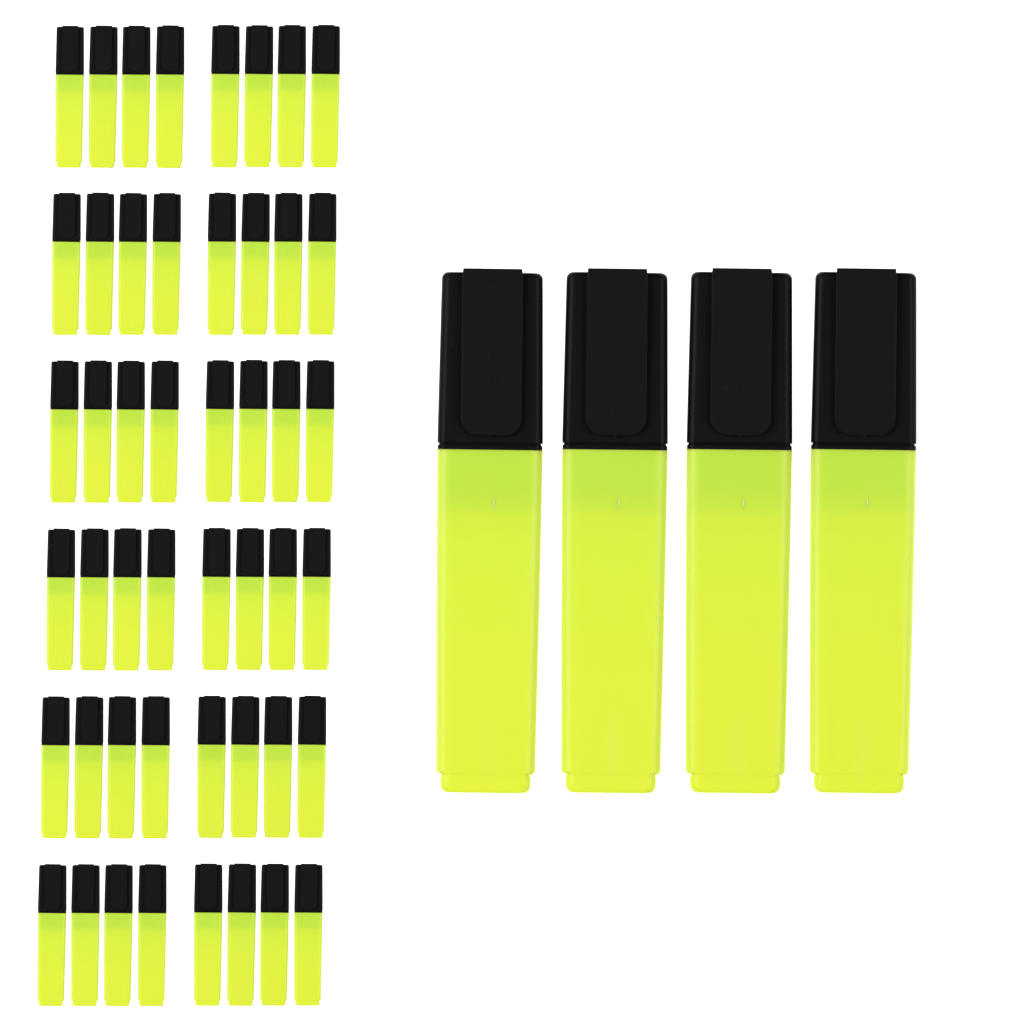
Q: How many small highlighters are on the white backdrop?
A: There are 48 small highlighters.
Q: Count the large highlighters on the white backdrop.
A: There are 4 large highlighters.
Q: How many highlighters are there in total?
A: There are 52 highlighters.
